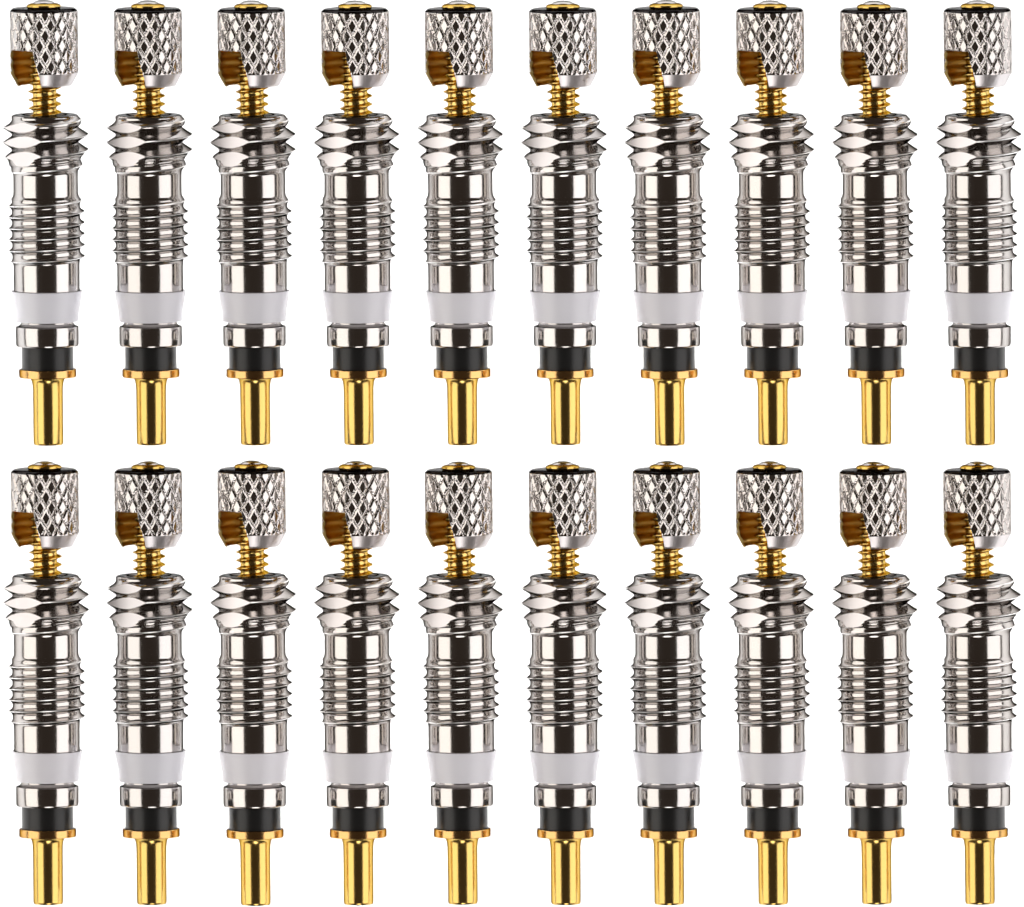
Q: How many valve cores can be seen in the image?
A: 20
